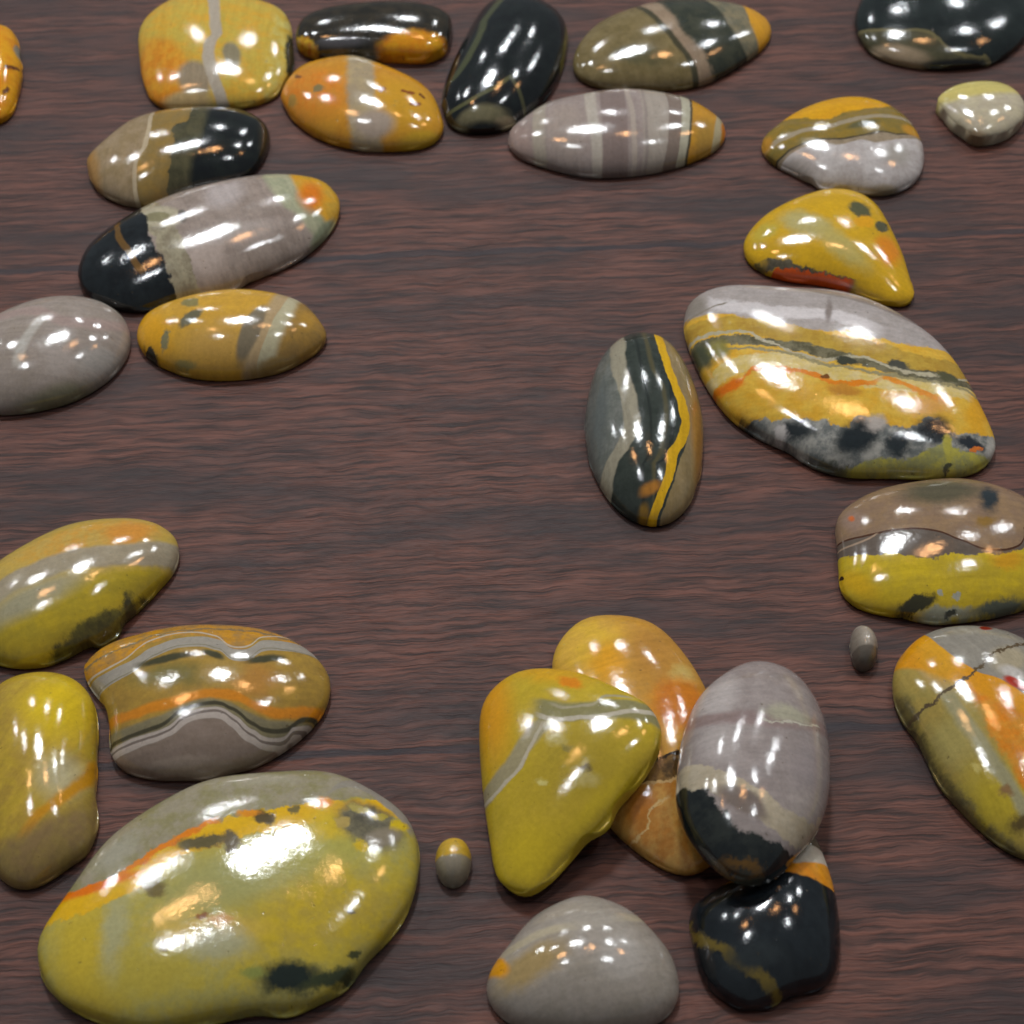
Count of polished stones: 30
